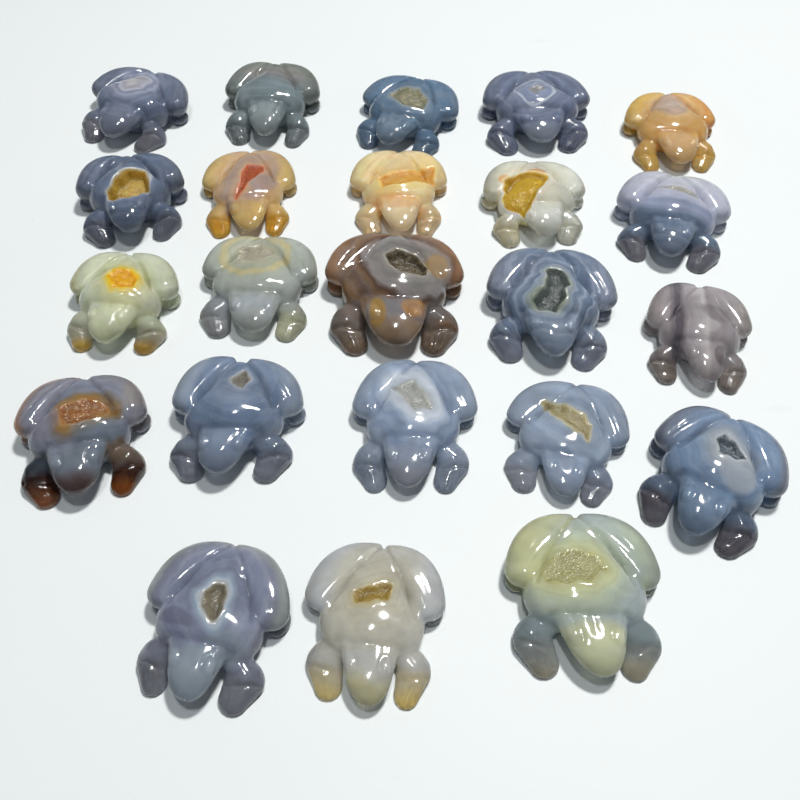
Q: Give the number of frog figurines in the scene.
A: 23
